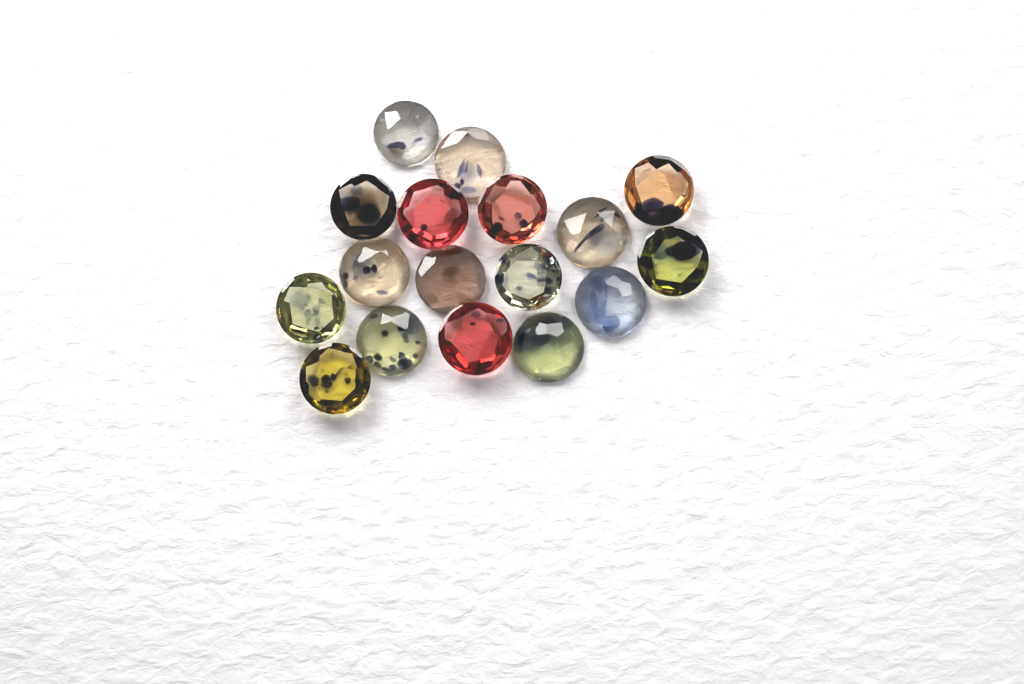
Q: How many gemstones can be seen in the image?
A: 17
